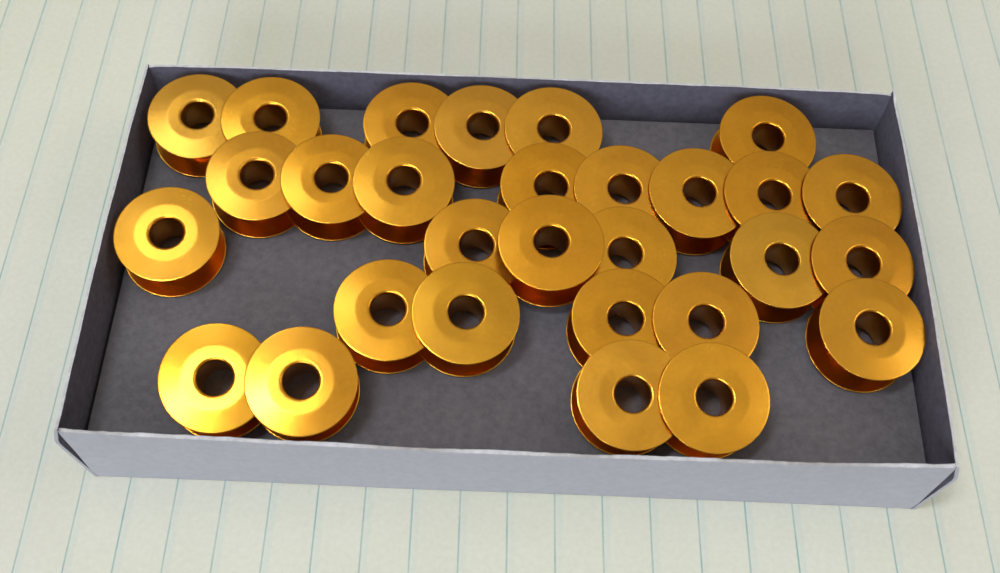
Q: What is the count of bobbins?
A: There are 29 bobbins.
